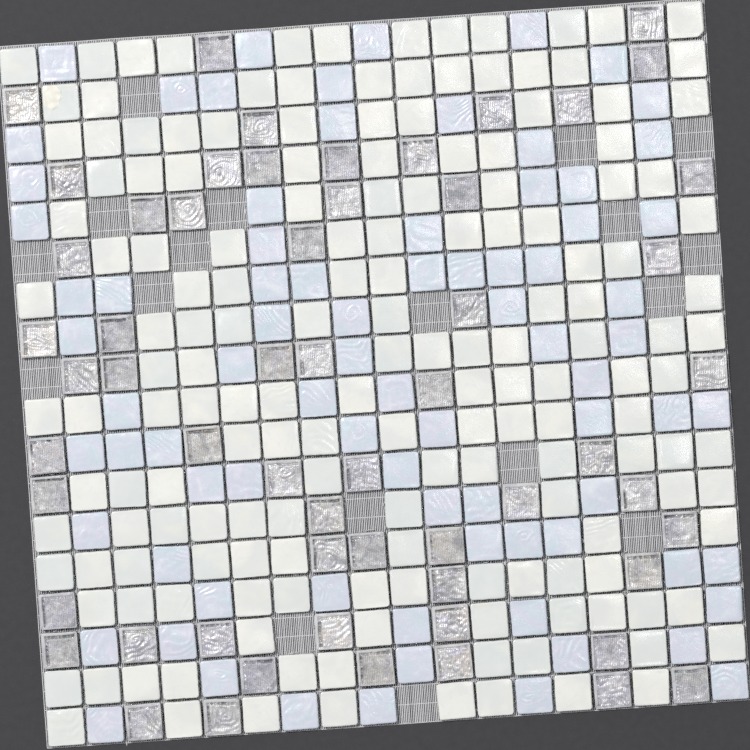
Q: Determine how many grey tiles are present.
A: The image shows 58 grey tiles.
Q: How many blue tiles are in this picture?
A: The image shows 81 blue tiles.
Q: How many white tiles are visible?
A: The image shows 167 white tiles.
